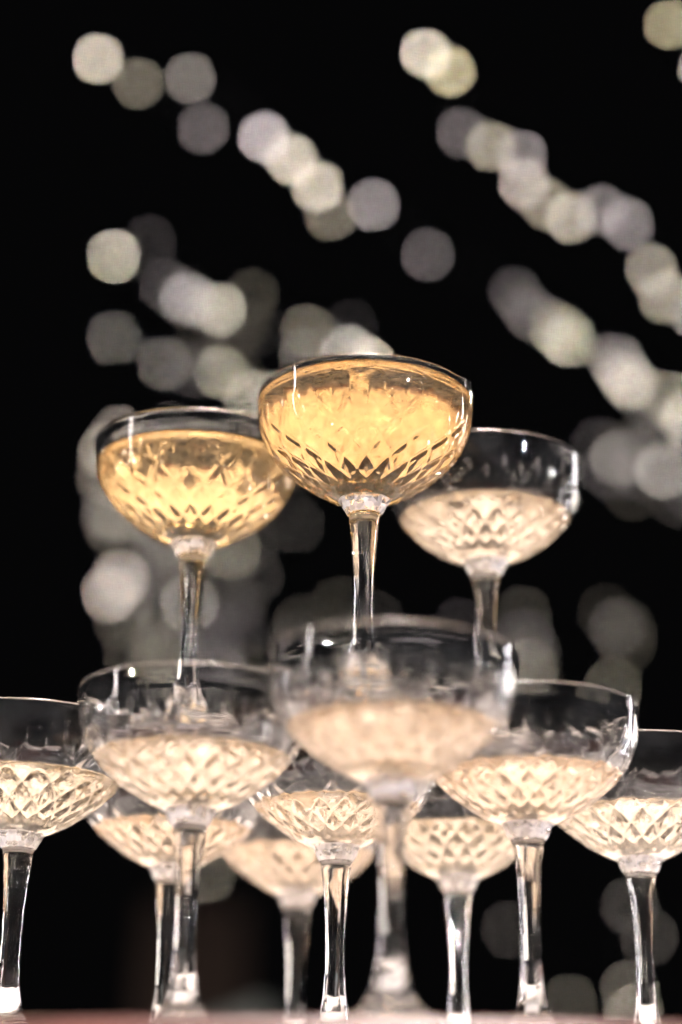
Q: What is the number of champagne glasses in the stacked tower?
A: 12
